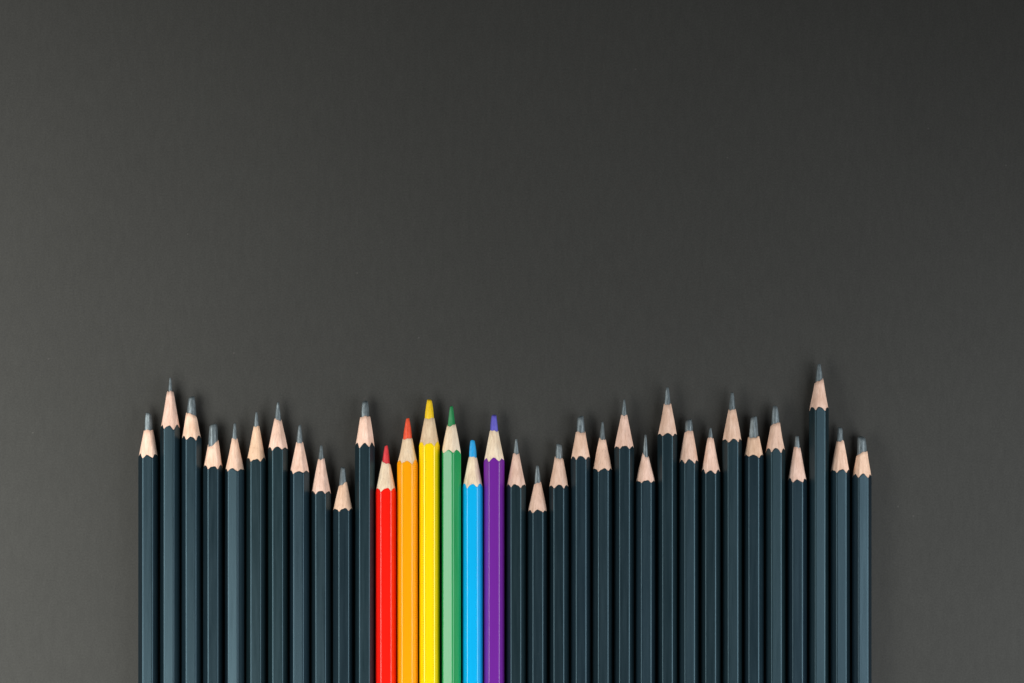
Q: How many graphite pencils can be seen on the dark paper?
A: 28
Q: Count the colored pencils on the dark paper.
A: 6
